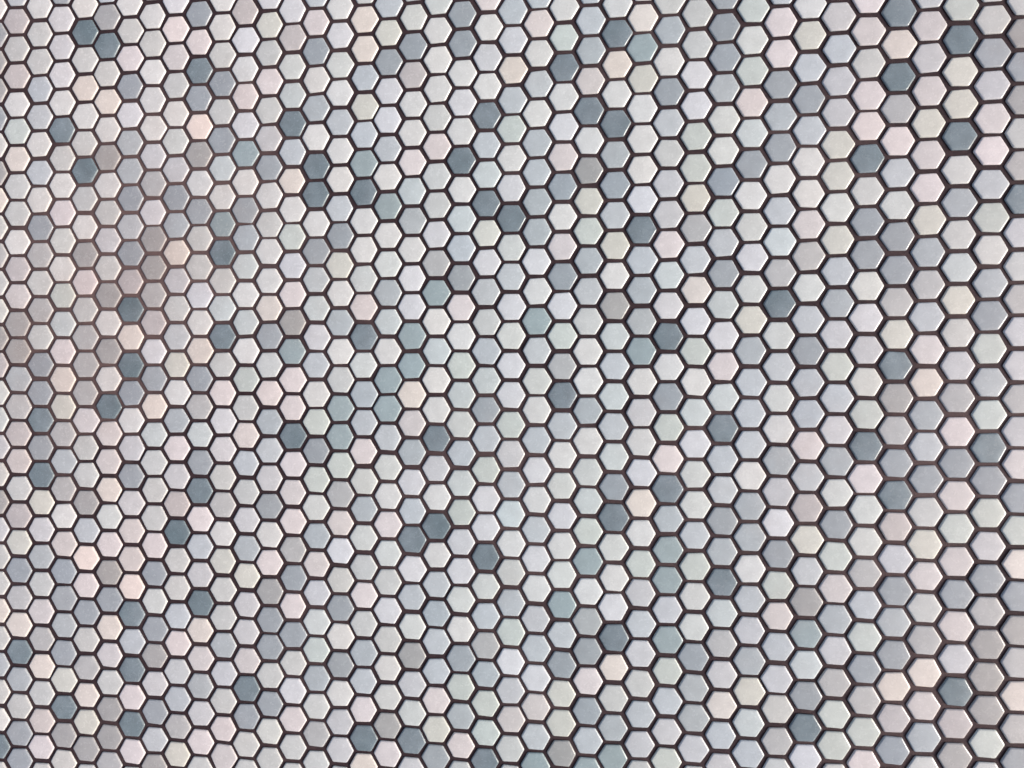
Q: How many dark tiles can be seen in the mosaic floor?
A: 64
